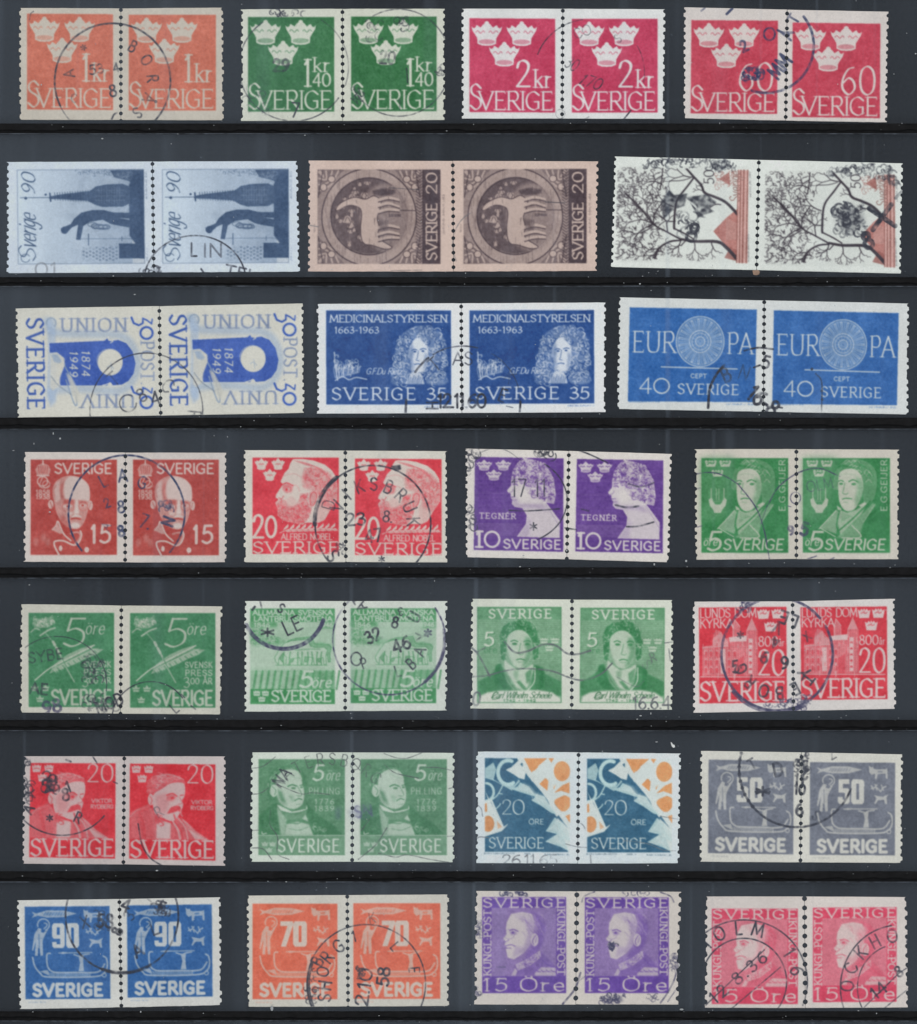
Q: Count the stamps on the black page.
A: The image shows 52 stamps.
